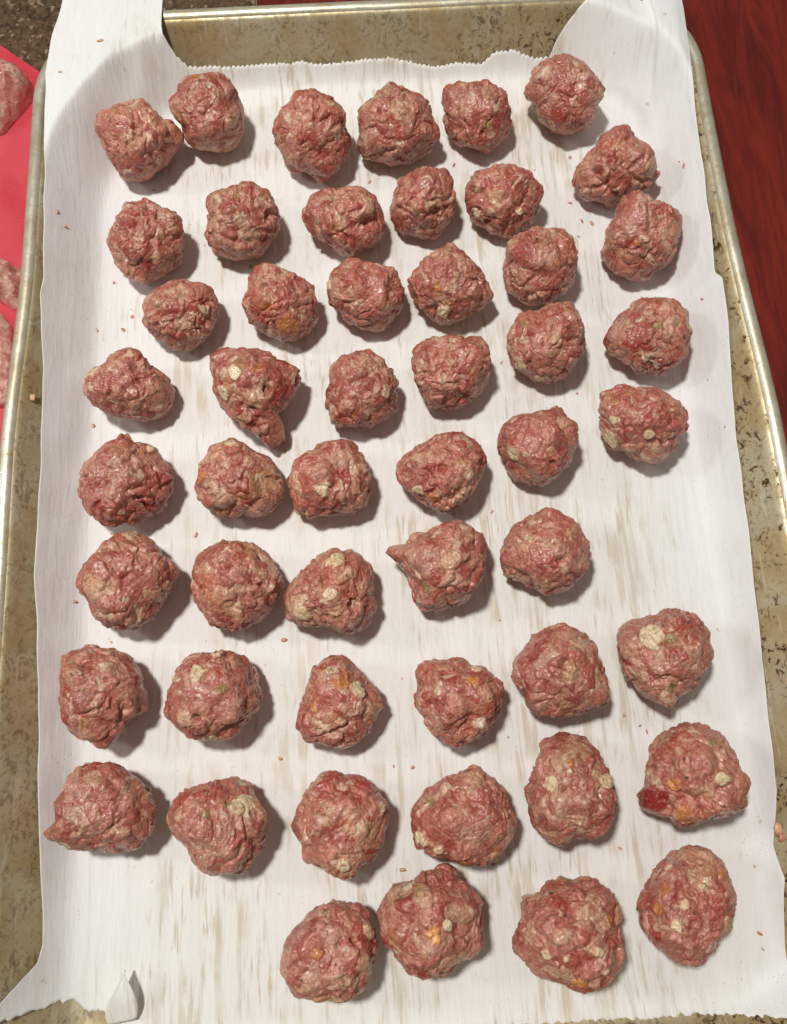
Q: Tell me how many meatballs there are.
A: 51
